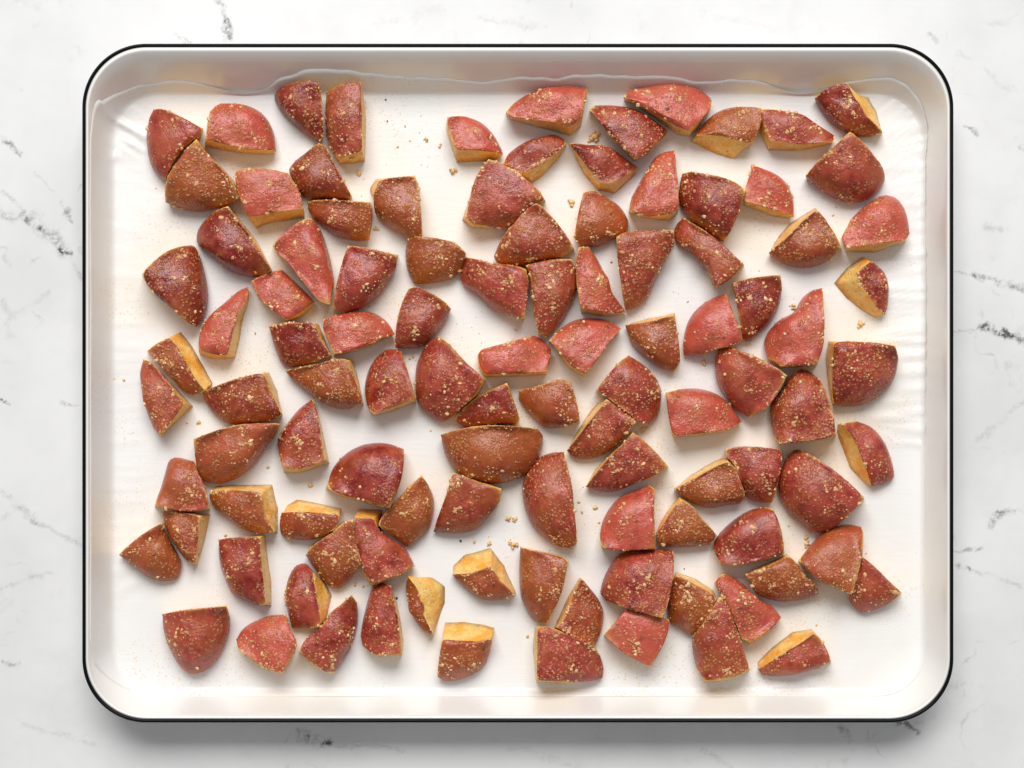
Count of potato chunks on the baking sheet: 106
